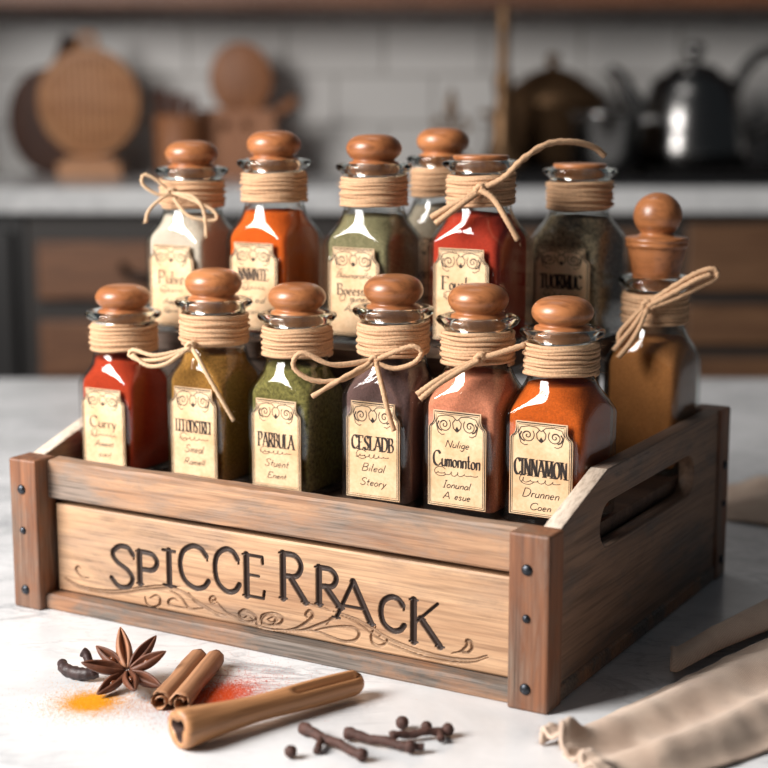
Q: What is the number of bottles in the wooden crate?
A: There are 13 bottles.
